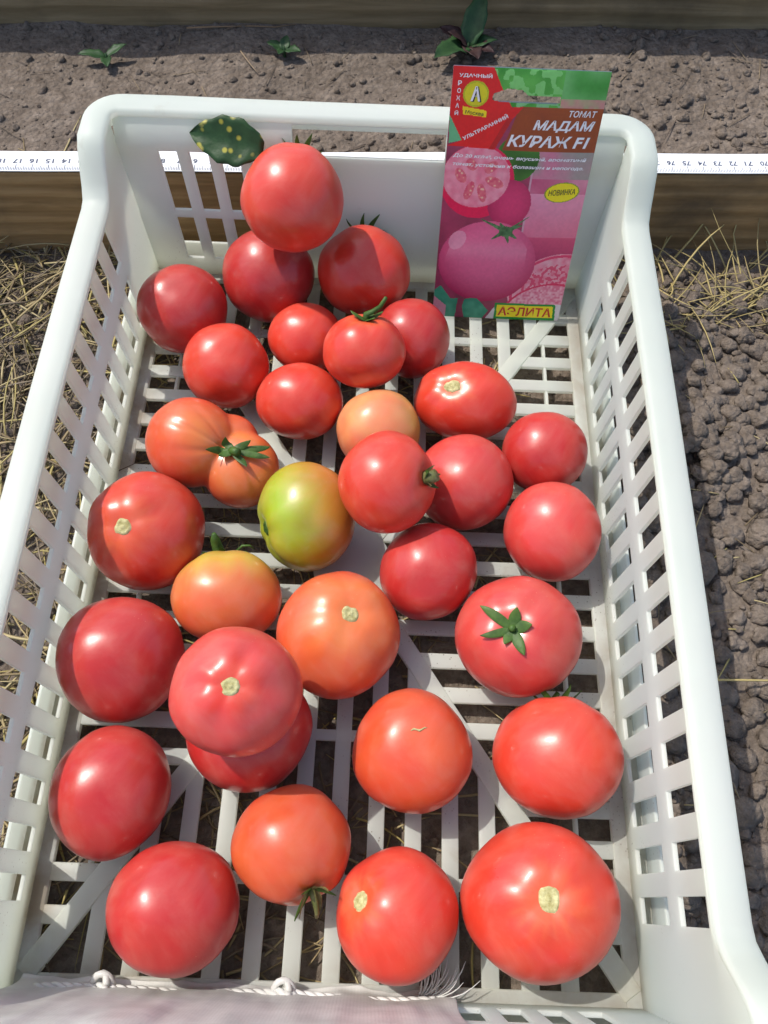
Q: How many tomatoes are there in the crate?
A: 32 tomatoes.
